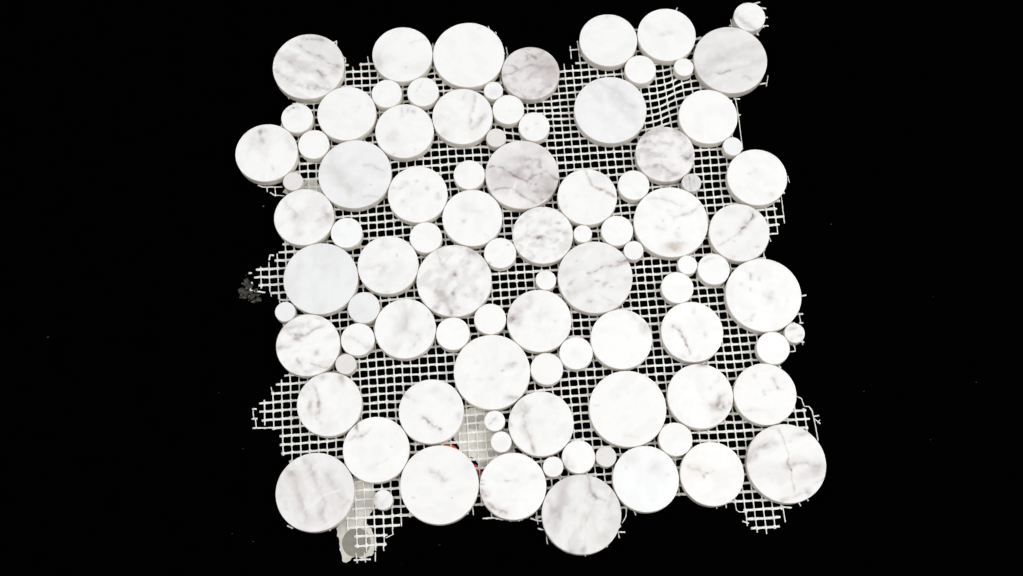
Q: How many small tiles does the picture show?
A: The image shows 43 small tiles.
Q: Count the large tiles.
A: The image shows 49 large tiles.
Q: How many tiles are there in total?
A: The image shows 92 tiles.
